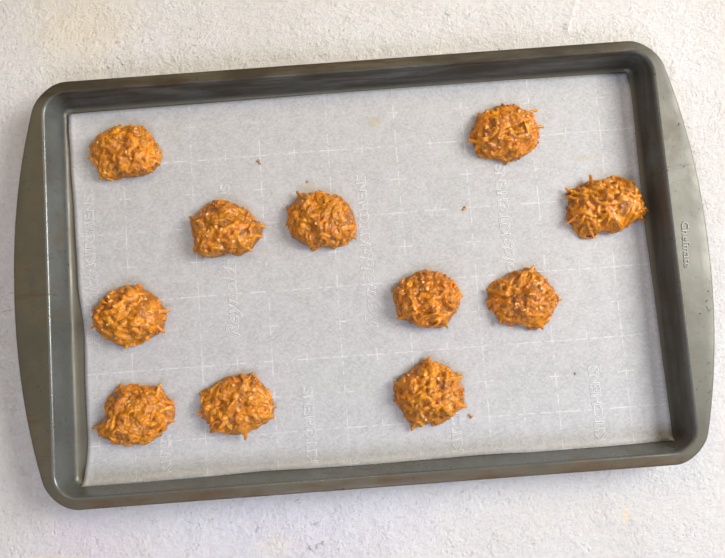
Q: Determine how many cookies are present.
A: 11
